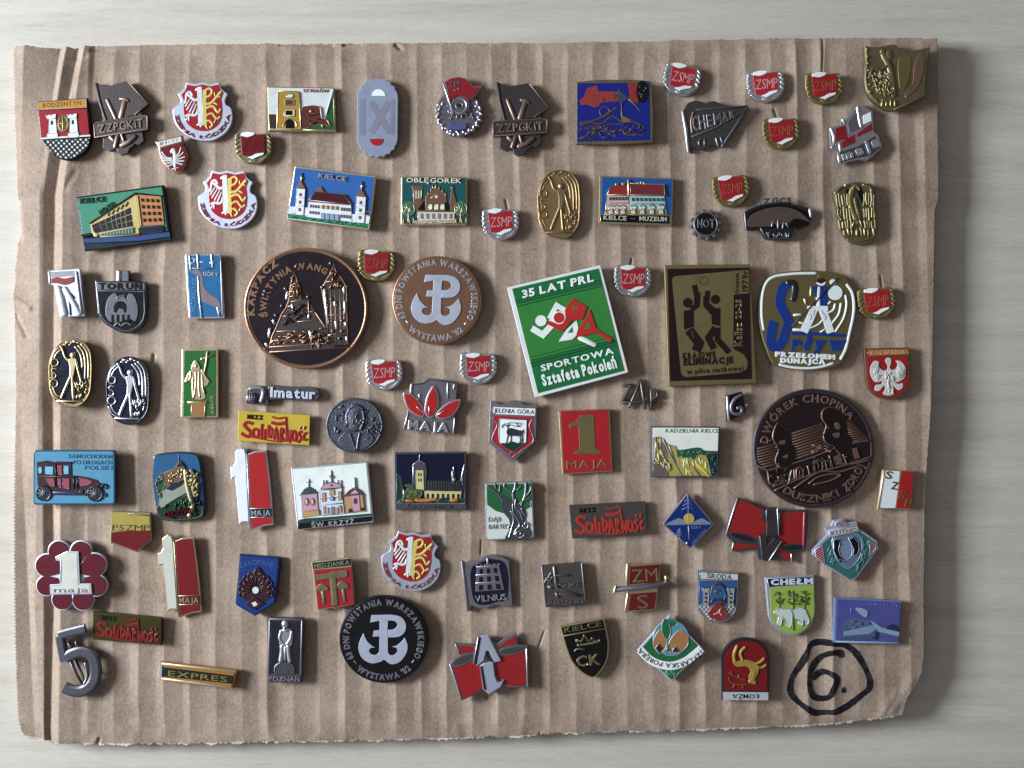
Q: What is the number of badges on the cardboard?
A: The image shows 87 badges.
